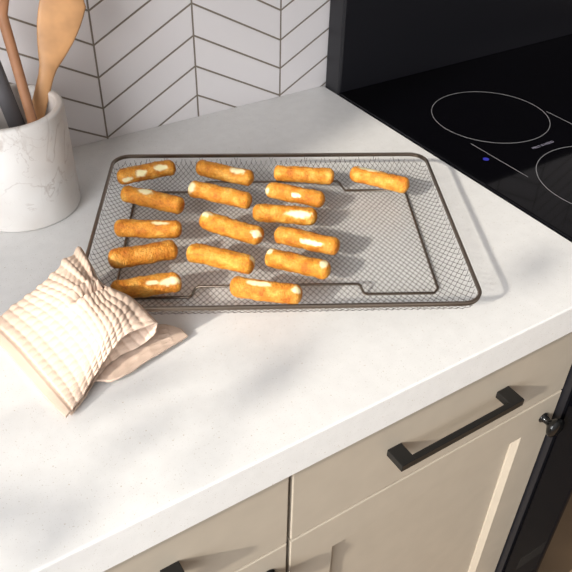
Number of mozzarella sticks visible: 16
